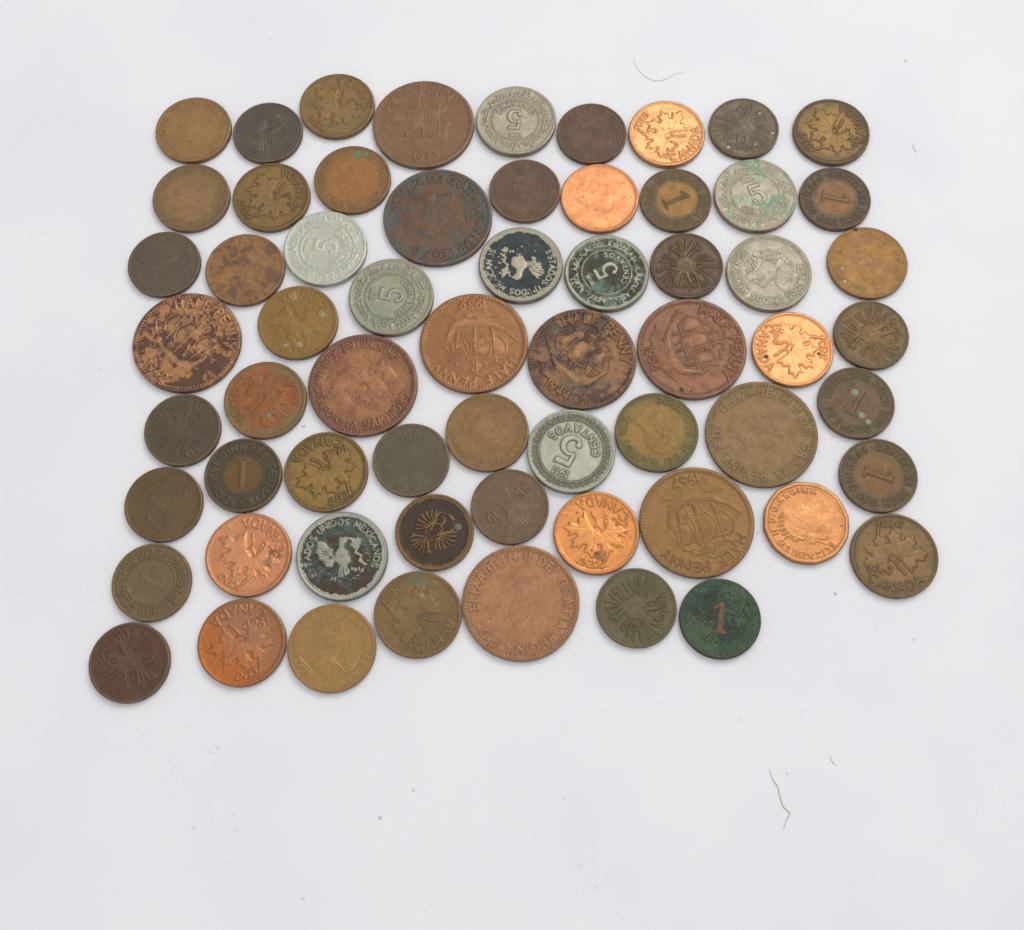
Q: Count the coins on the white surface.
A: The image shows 63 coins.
